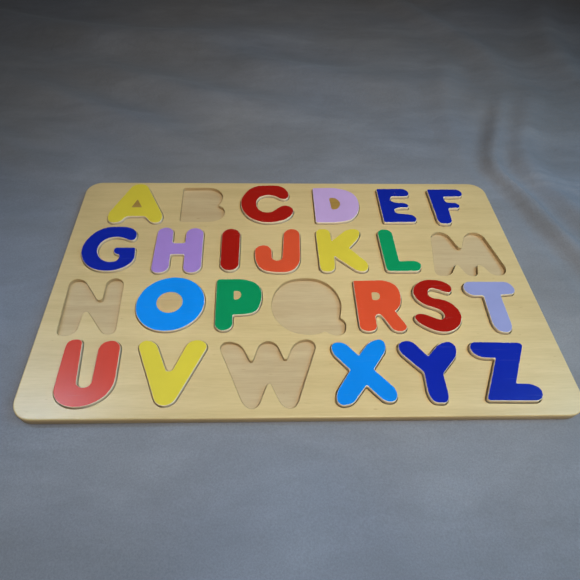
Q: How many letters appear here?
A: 21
